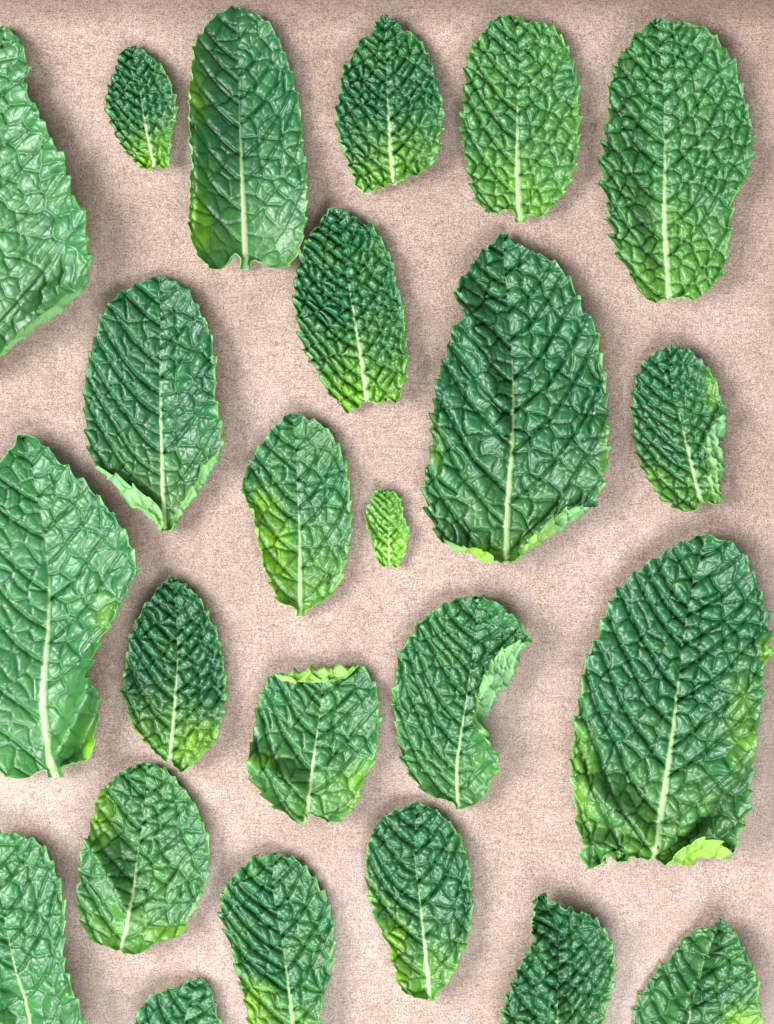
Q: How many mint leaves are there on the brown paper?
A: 24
